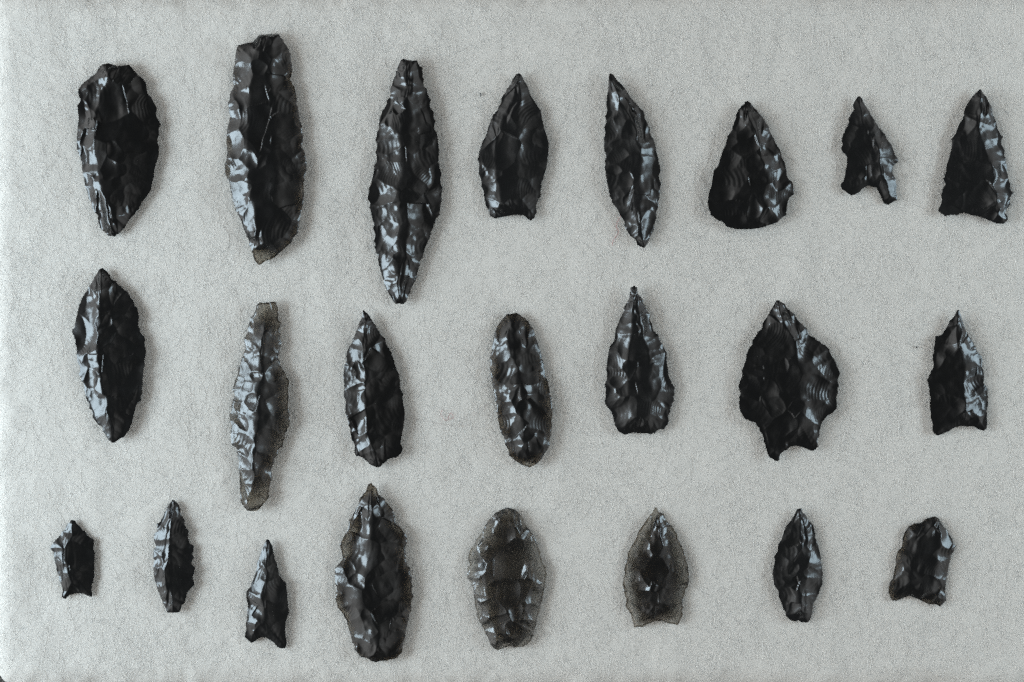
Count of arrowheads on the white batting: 23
